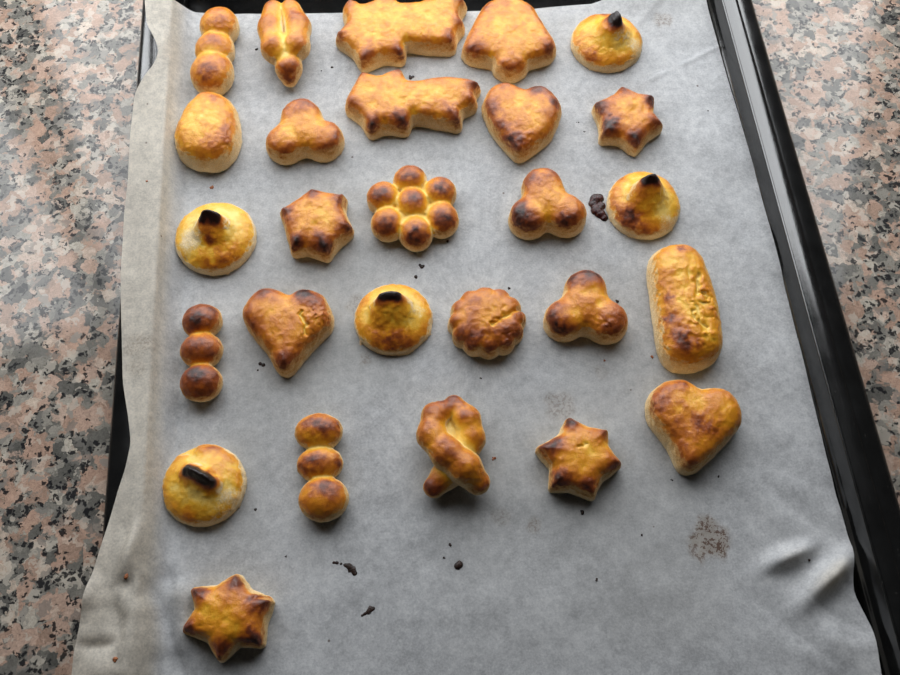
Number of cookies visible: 27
